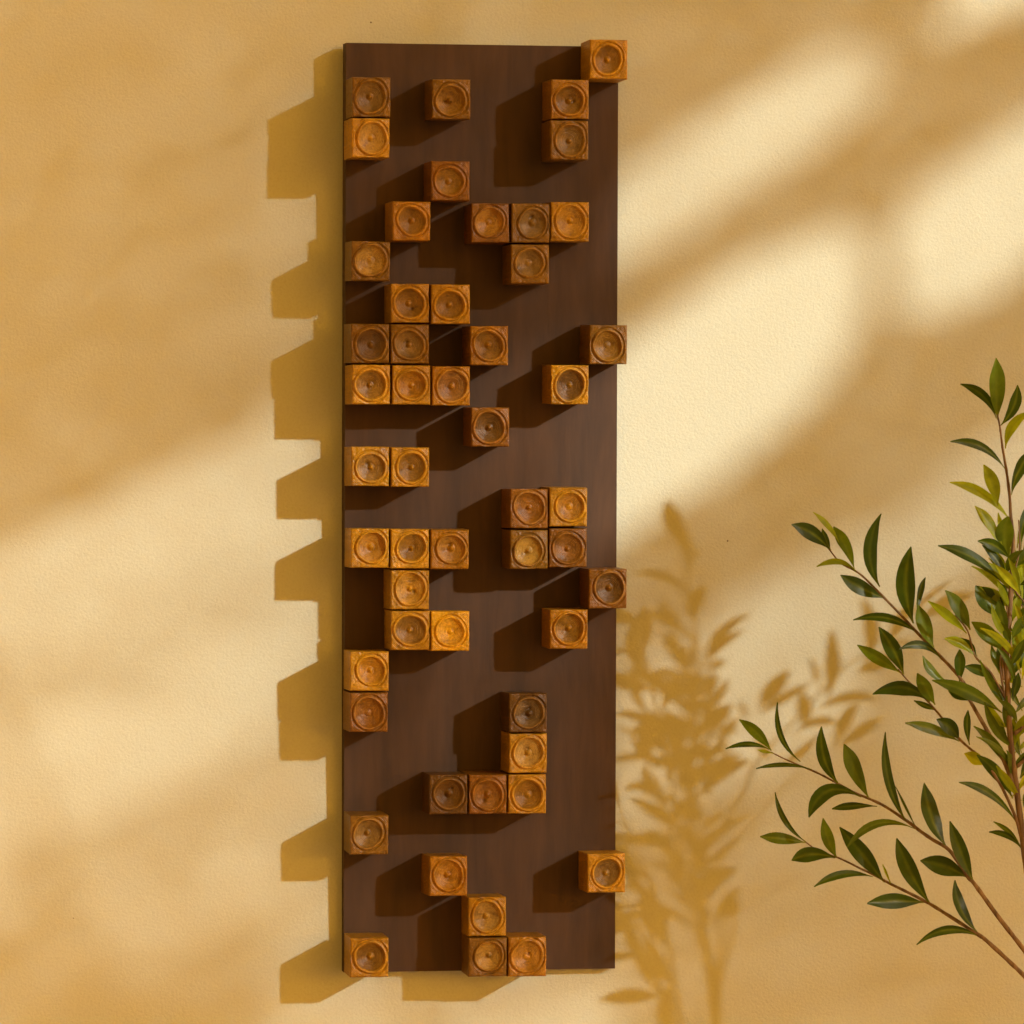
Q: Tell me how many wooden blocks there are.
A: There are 52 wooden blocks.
